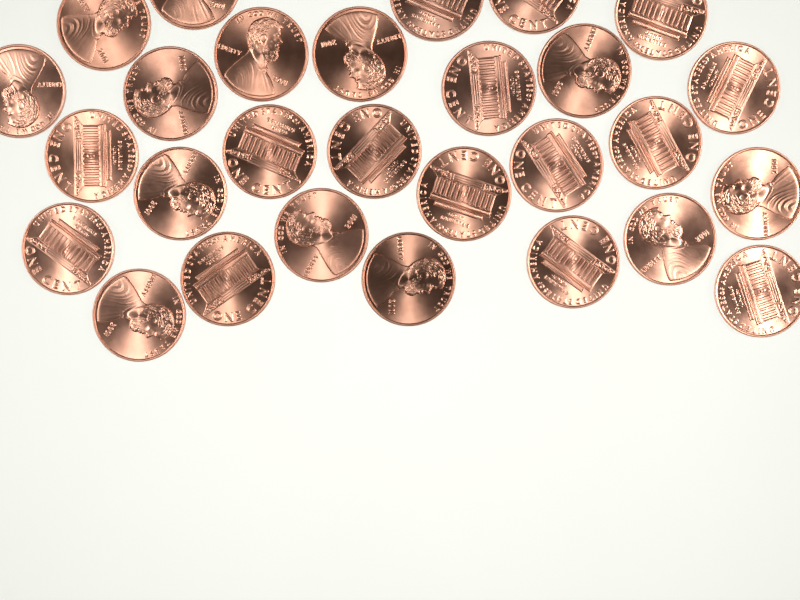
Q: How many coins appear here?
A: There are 28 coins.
